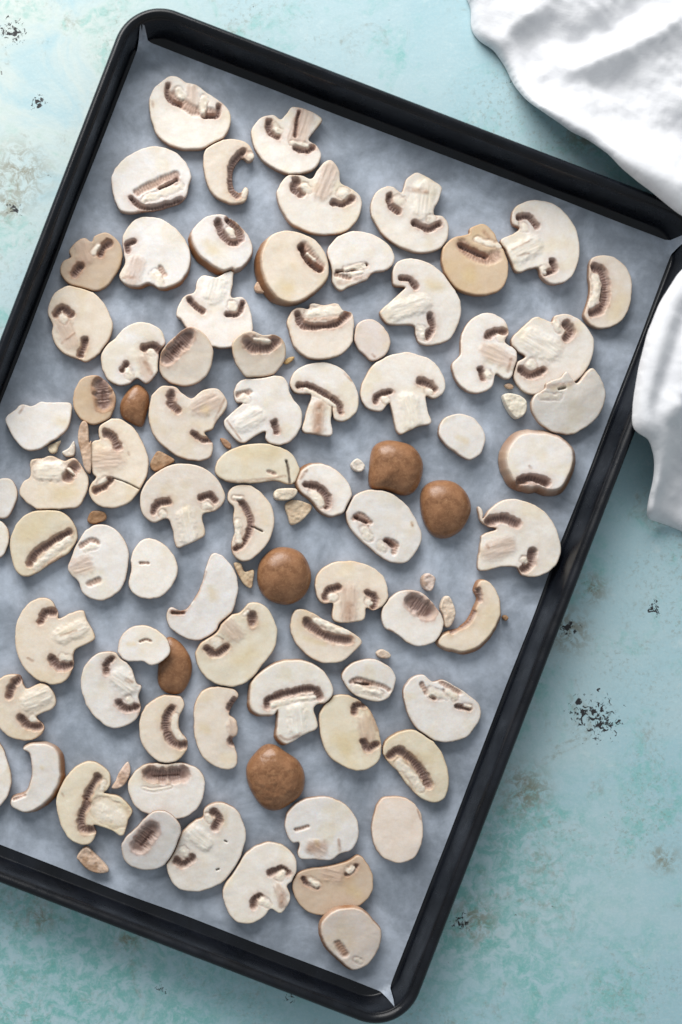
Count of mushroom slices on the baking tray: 74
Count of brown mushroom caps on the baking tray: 6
